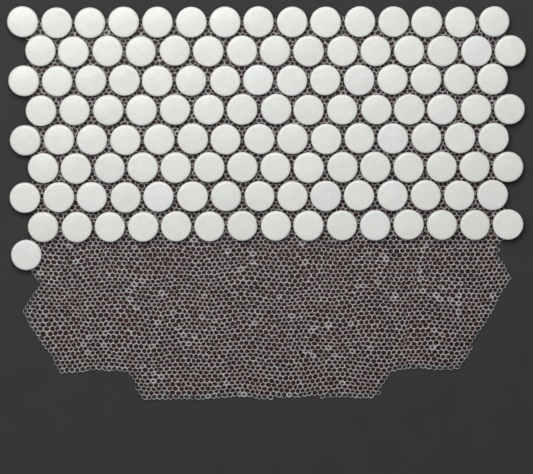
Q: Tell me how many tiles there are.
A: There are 121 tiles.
